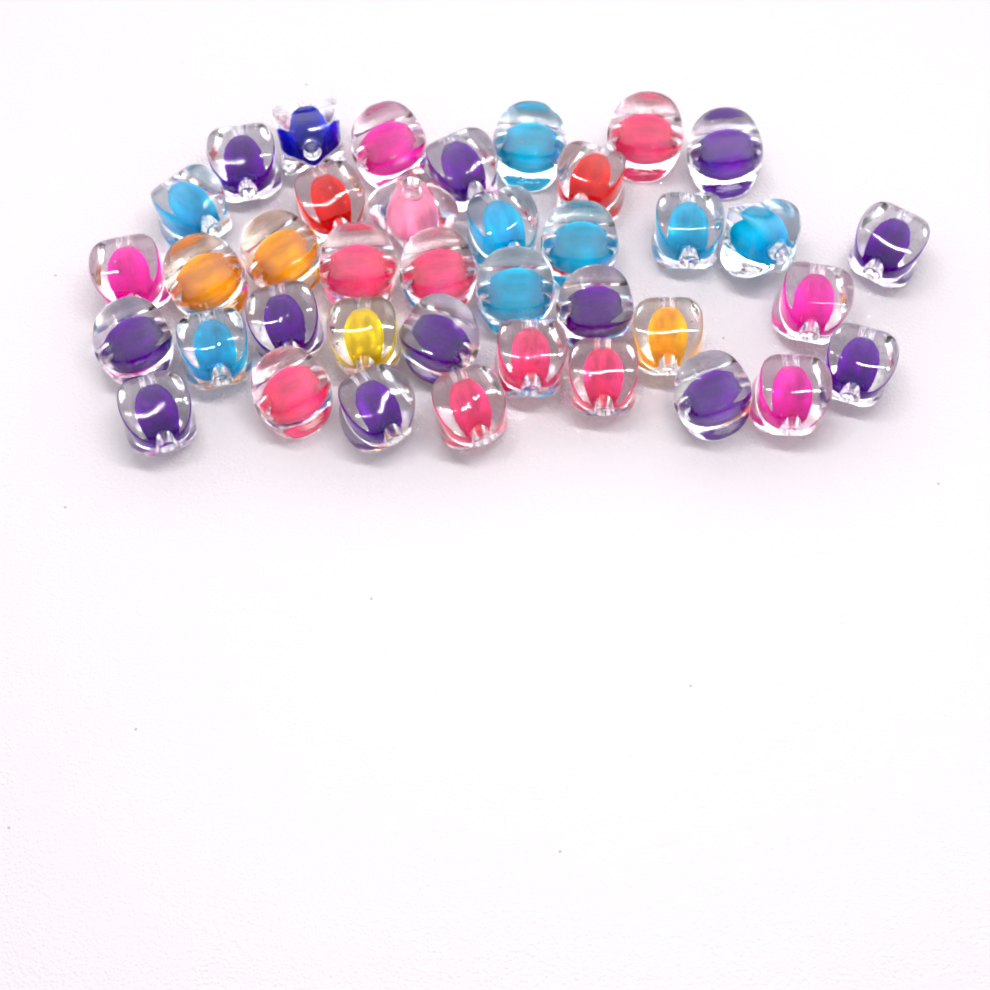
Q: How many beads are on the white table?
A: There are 39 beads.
